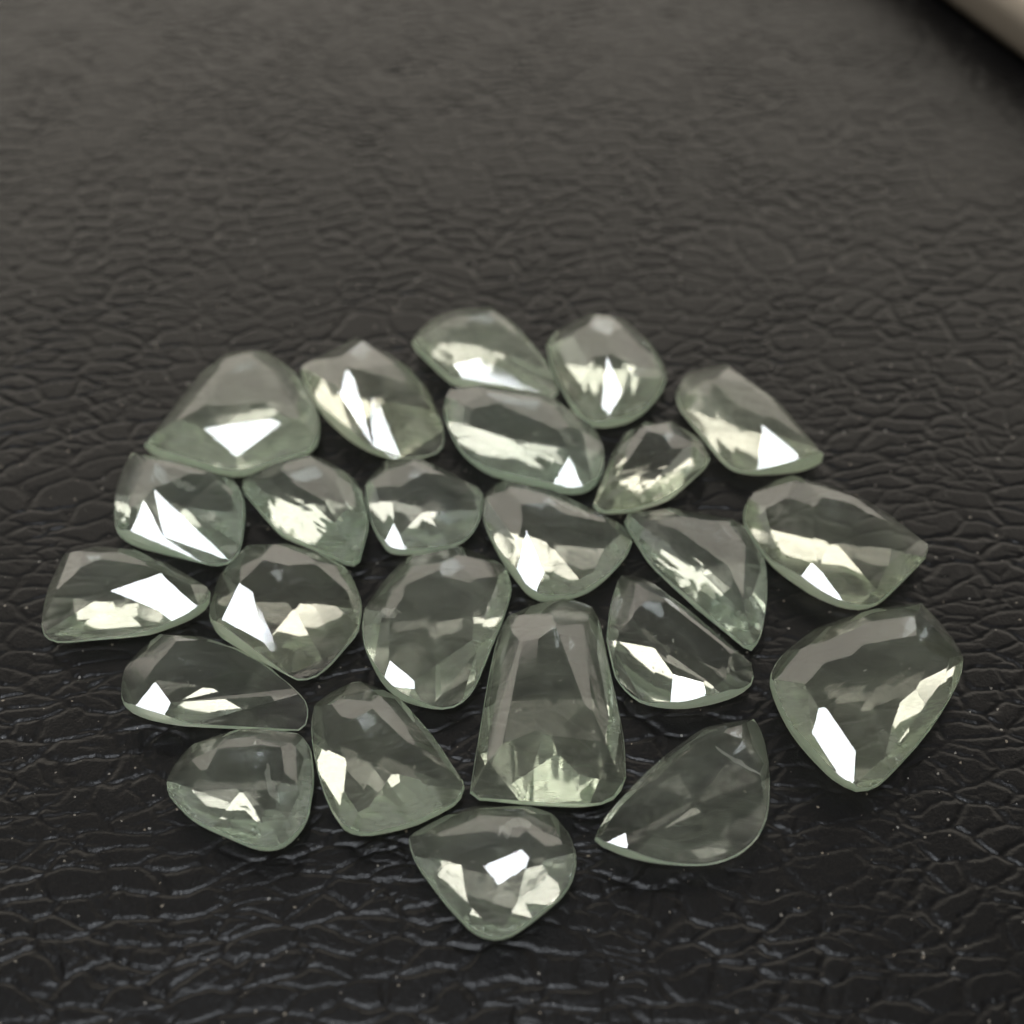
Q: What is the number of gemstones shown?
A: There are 24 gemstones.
